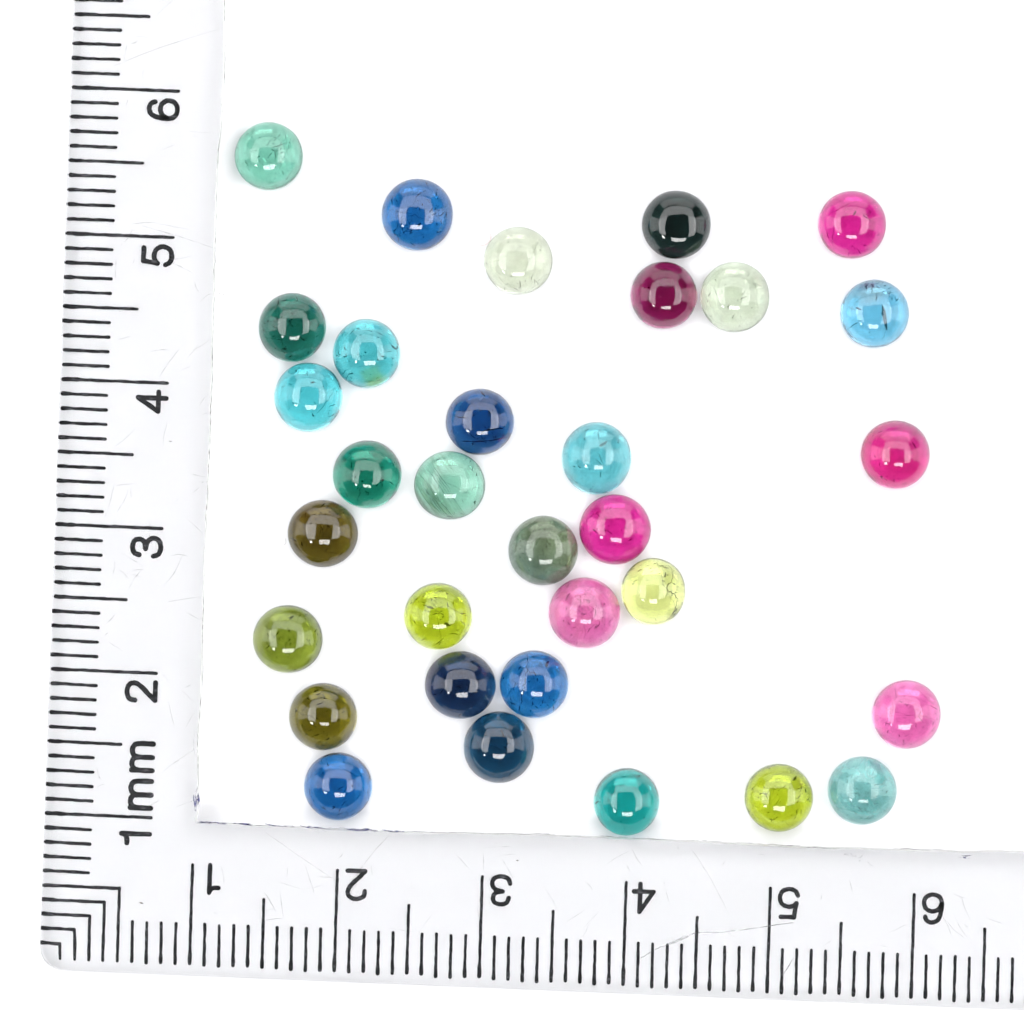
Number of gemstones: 32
